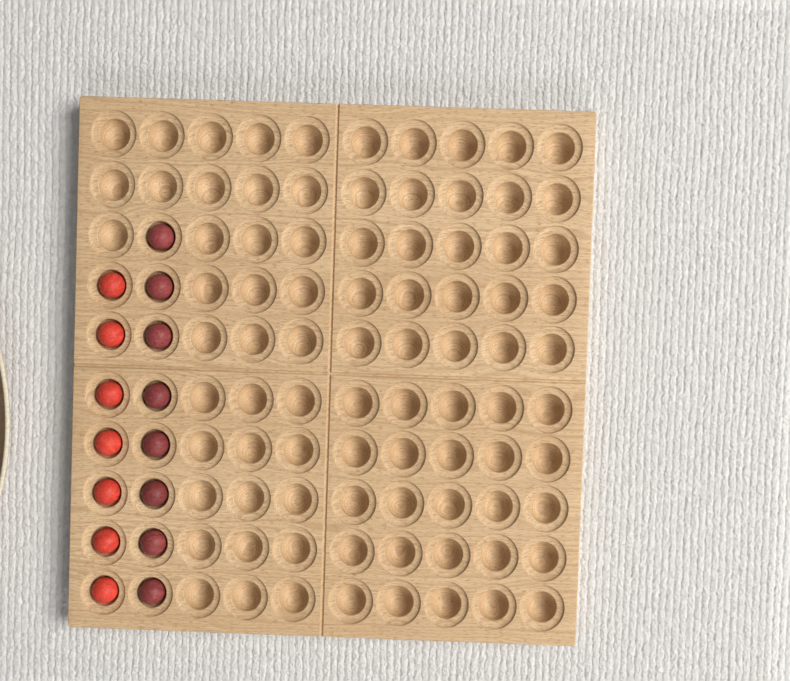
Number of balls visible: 15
